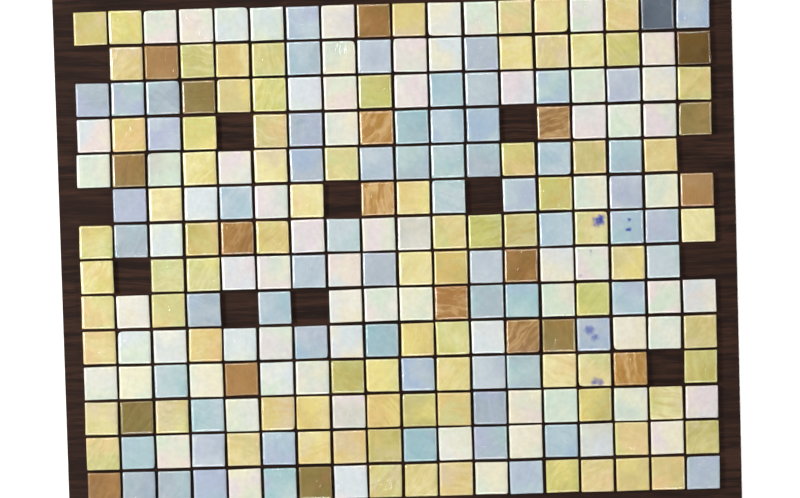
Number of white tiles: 73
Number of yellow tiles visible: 82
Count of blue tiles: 65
